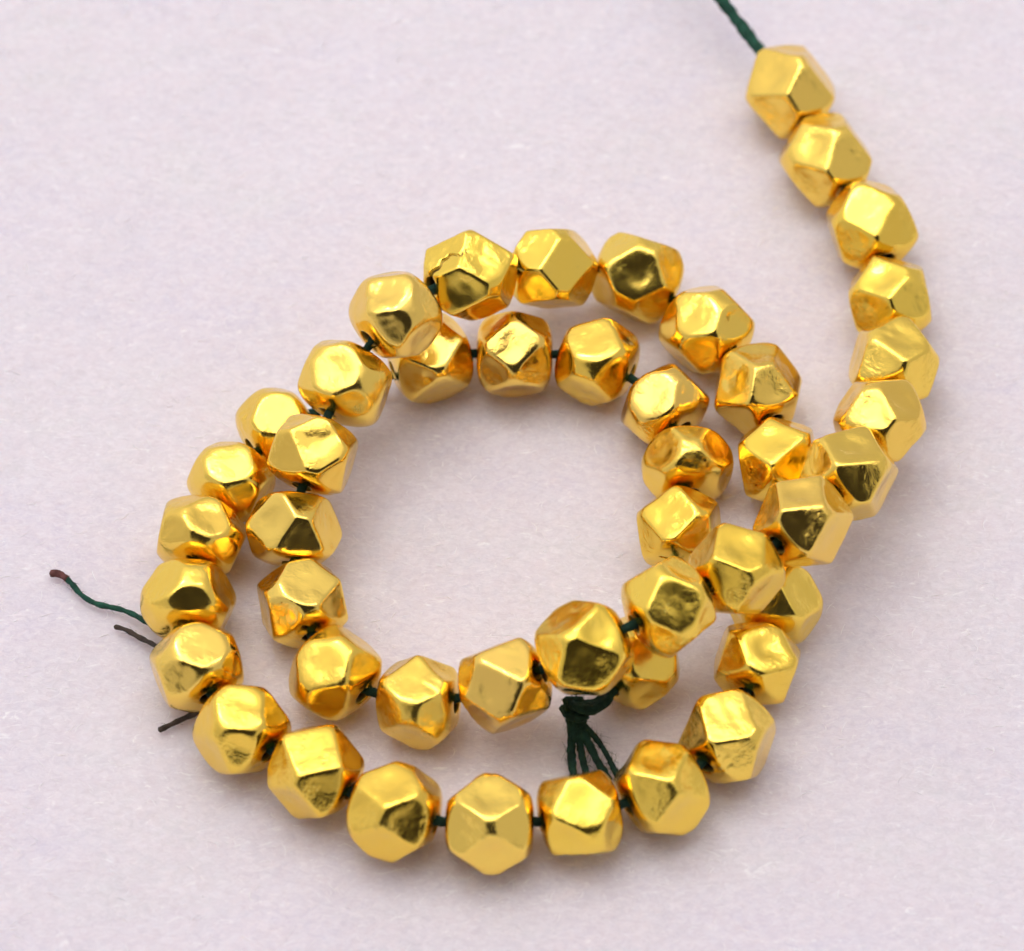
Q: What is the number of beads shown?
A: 46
